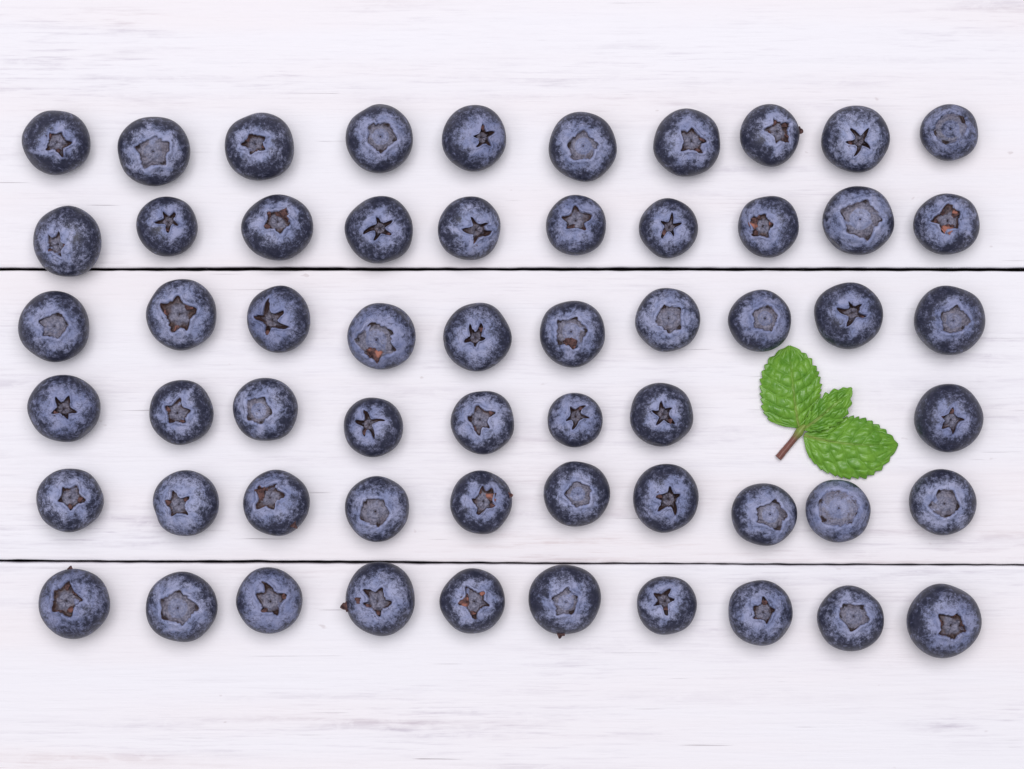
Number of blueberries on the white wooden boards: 58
